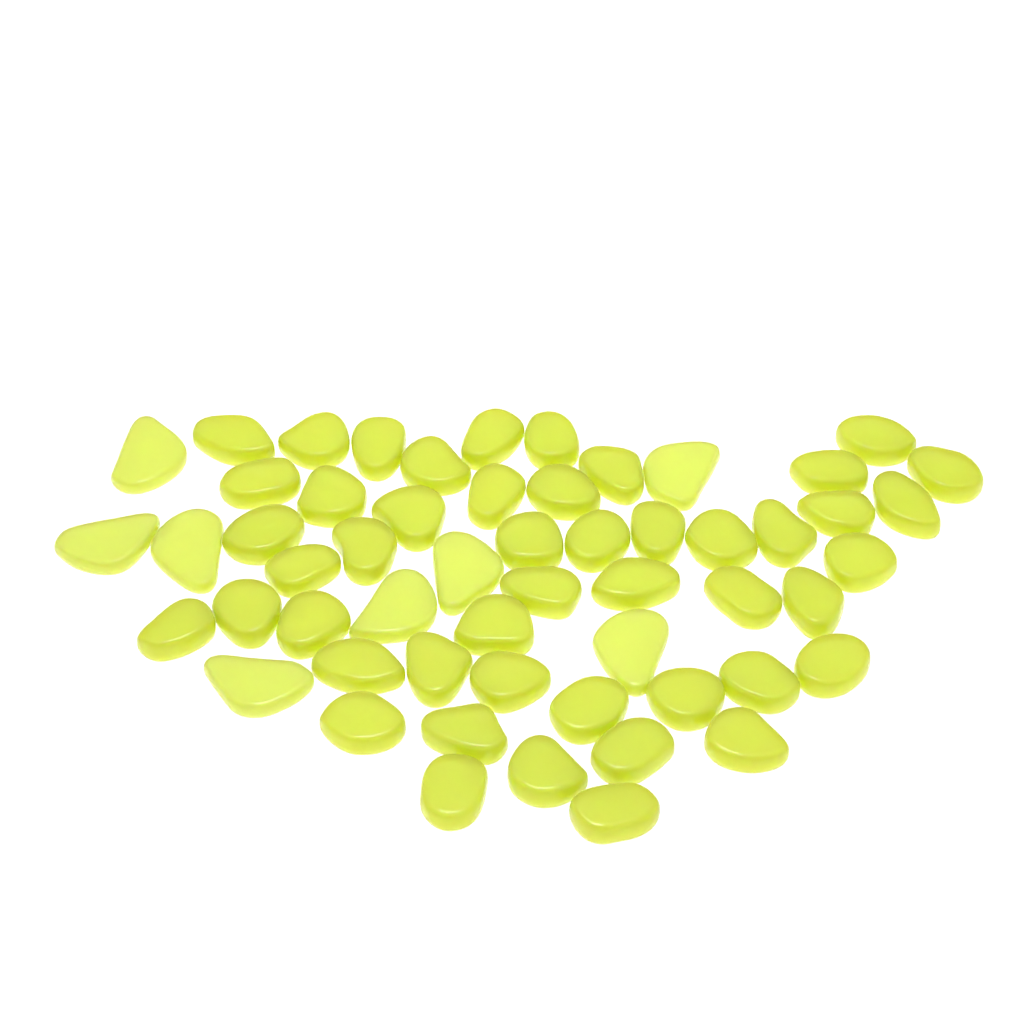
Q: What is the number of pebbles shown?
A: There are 56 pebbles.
